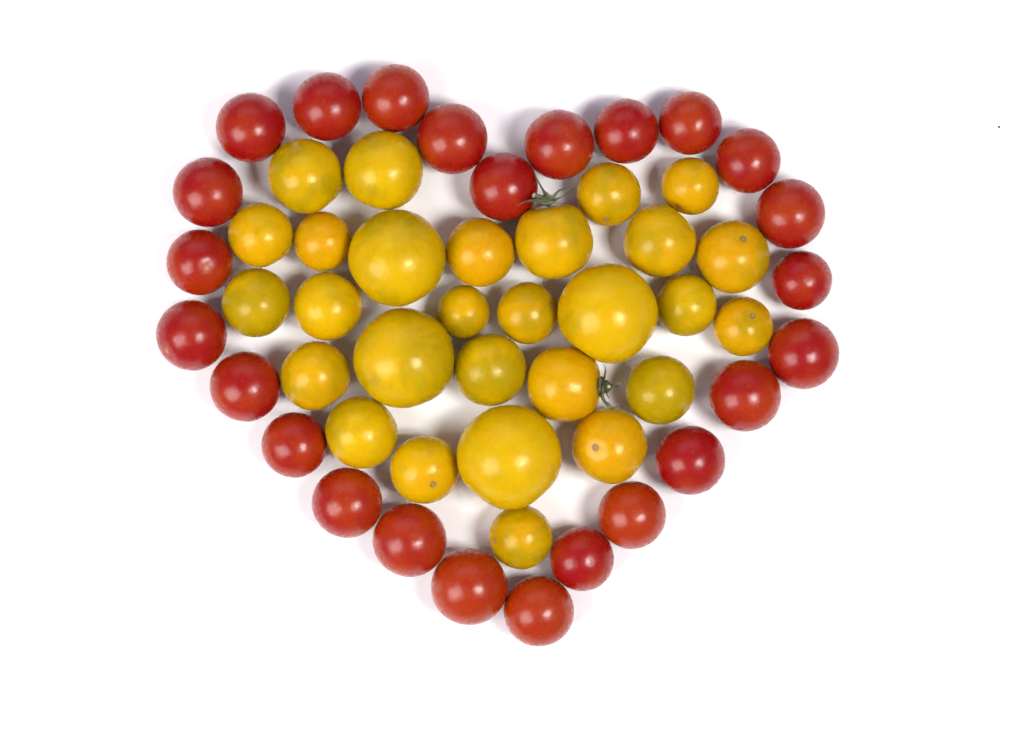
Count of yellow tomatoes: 28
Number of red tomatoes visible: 25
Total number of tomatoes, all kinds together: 53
